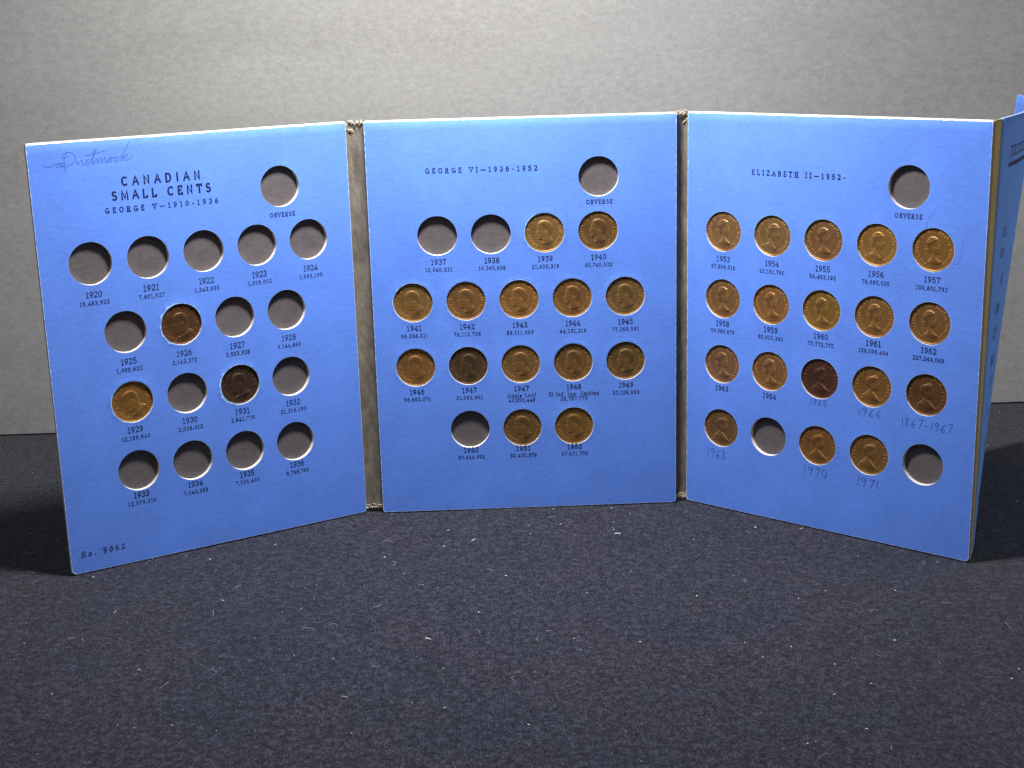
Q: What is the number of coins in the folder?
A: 35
